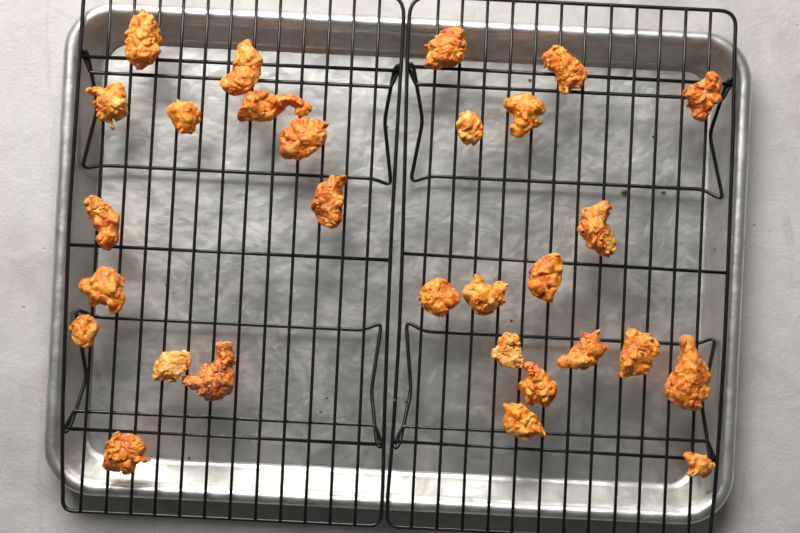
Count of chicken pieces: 29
